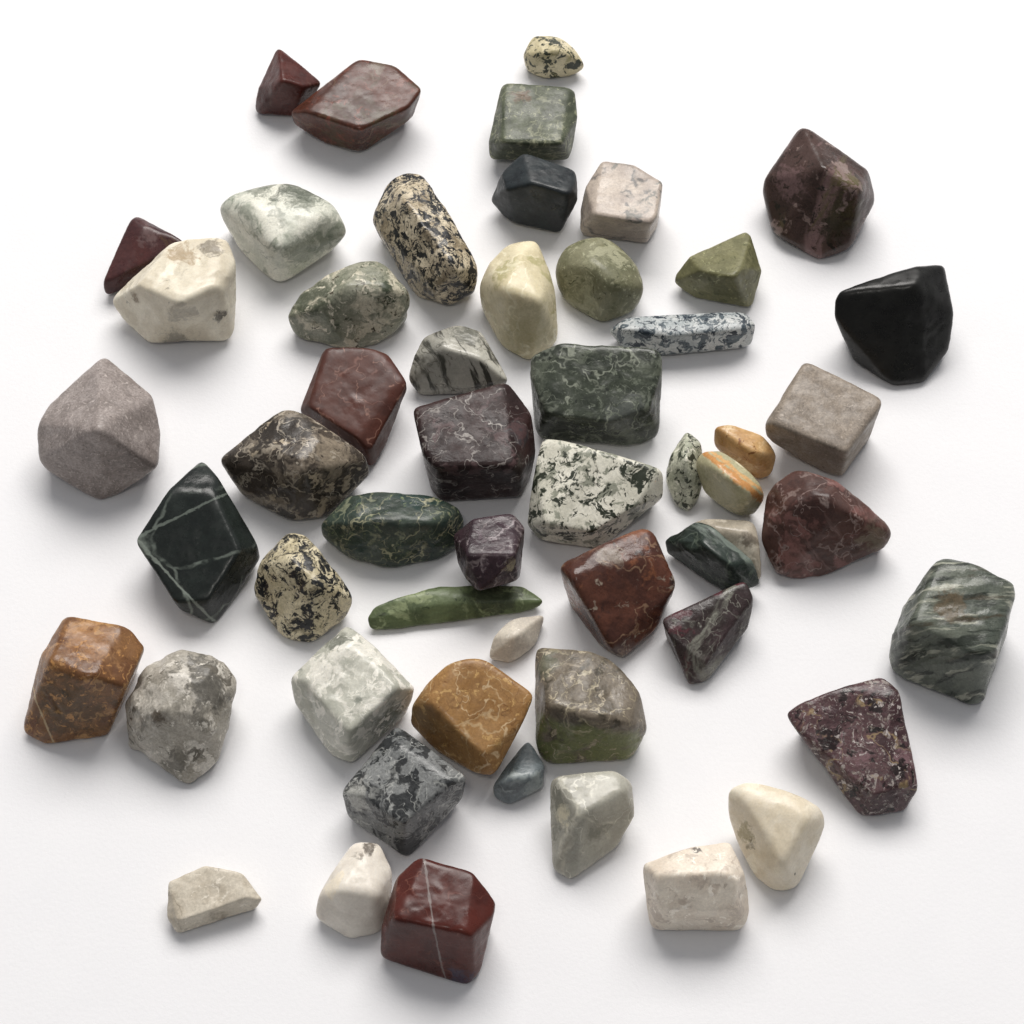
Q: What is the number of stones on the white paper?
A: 54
